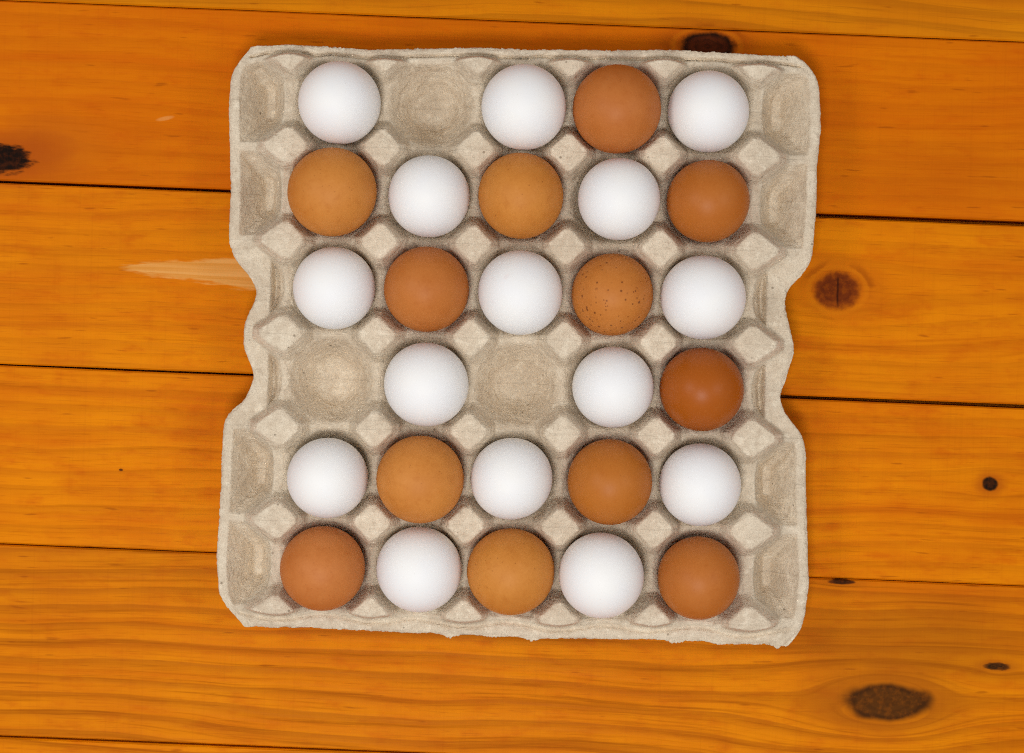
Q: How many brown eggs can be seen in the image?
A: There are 12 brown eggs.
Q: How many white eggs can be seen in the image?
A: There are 15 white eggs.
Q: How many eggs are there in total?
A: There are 27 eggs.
